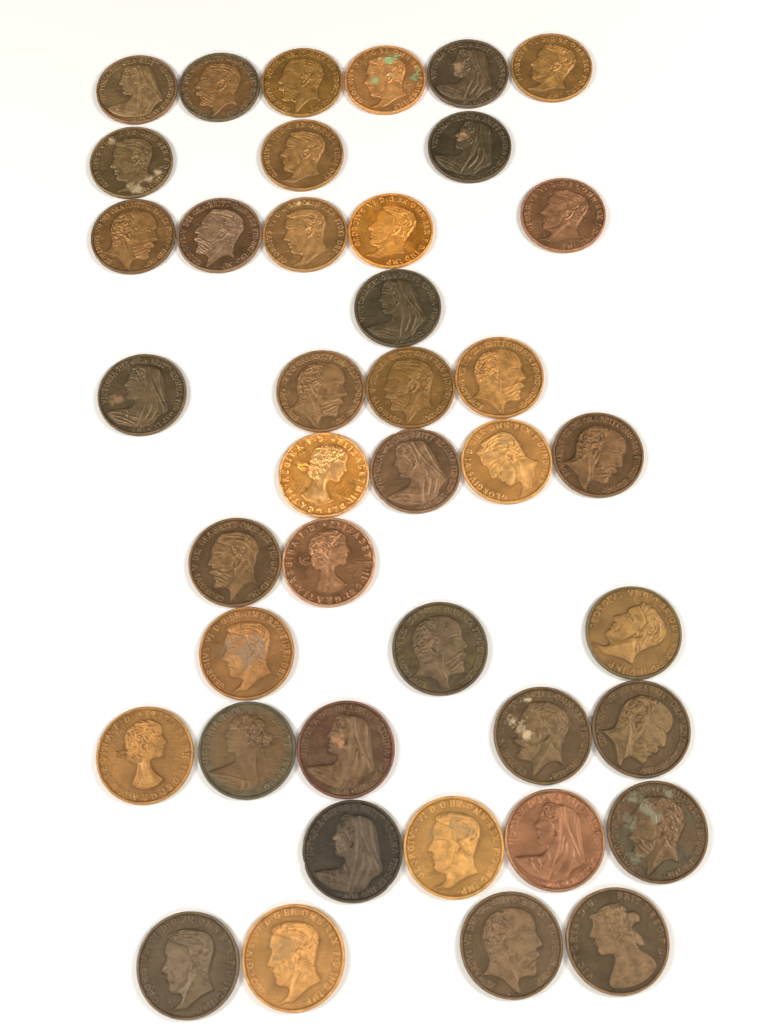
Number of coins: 41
